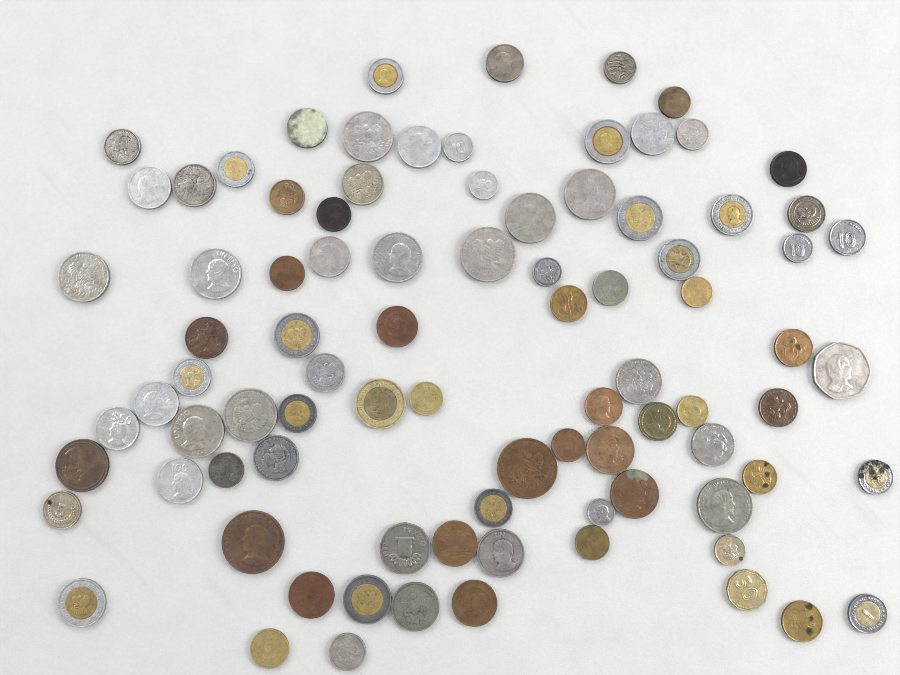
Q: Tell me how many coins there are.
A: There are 88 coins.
